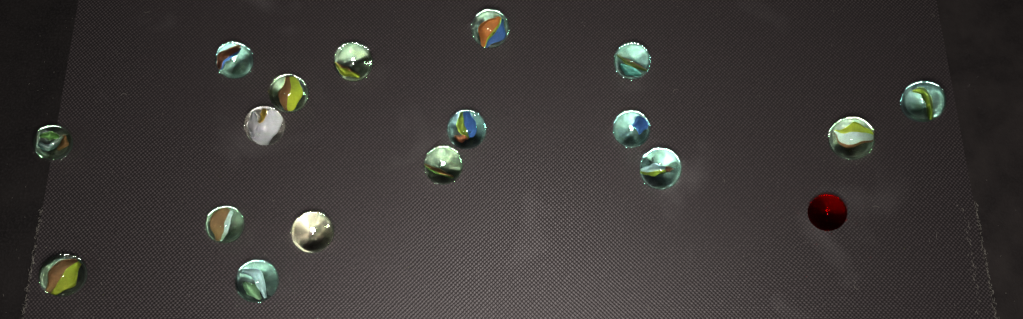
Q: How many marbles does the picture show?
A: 18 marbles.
